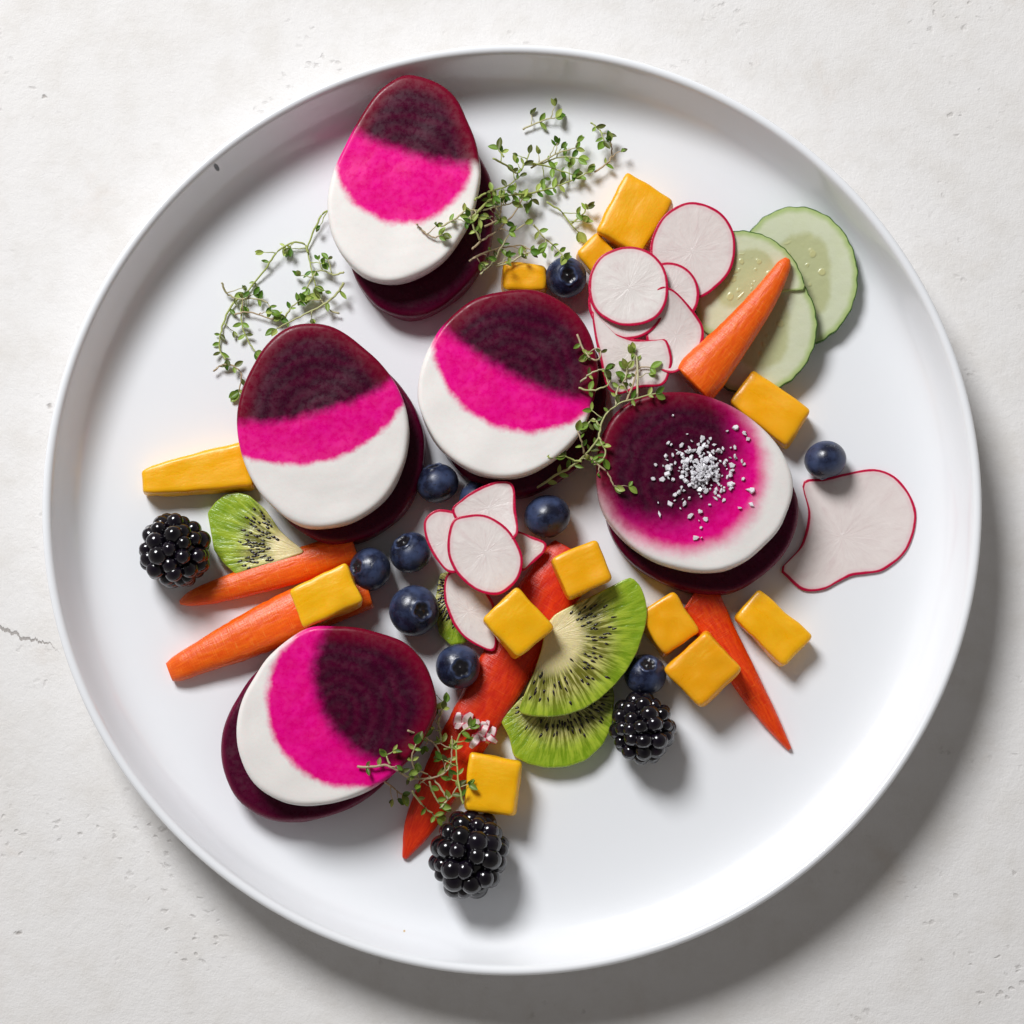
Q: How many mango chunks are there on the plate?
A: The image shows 12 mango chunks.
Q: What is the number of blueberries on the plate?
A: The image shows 10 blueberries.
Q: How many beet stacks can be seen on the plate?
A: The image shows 5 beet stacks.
